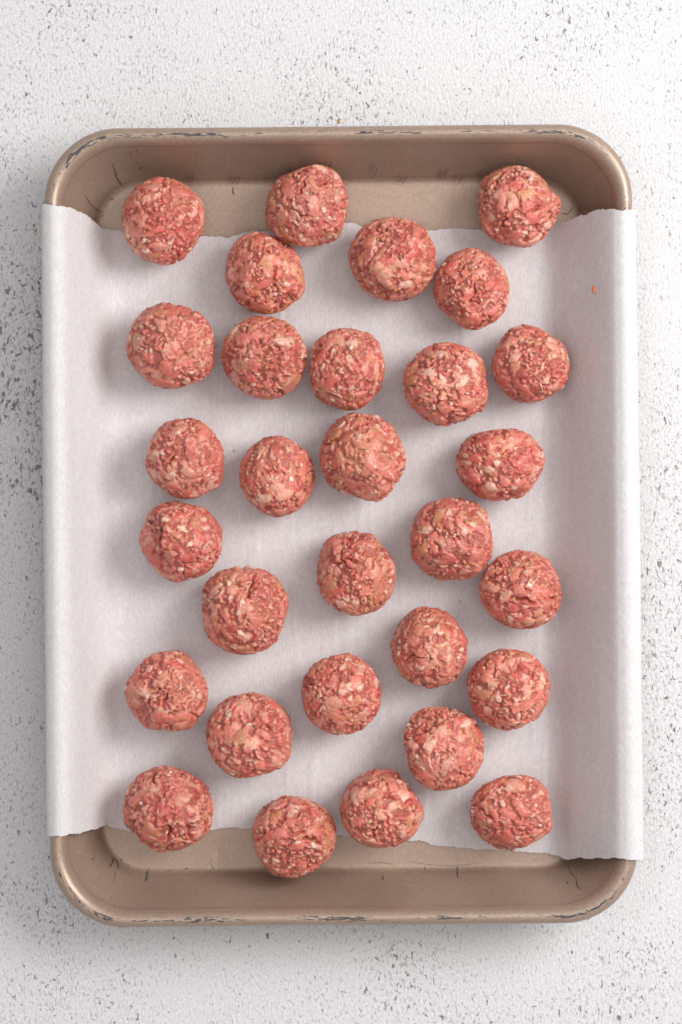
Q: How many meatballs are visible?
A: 30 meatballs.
